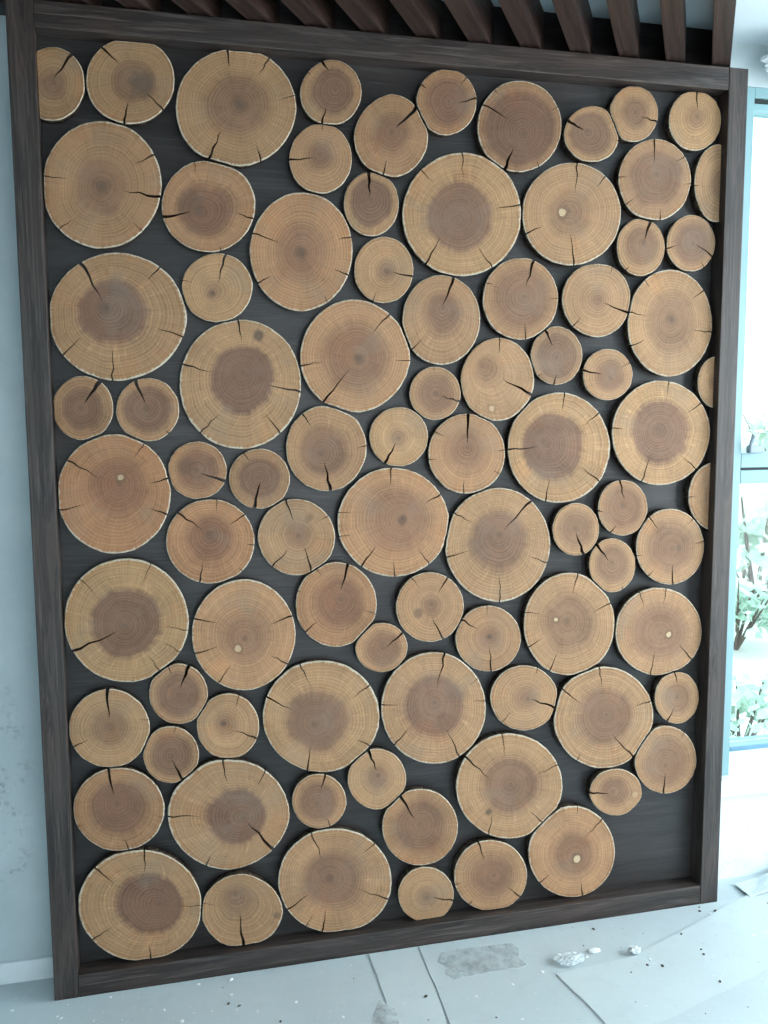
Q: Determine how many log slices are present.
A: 85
